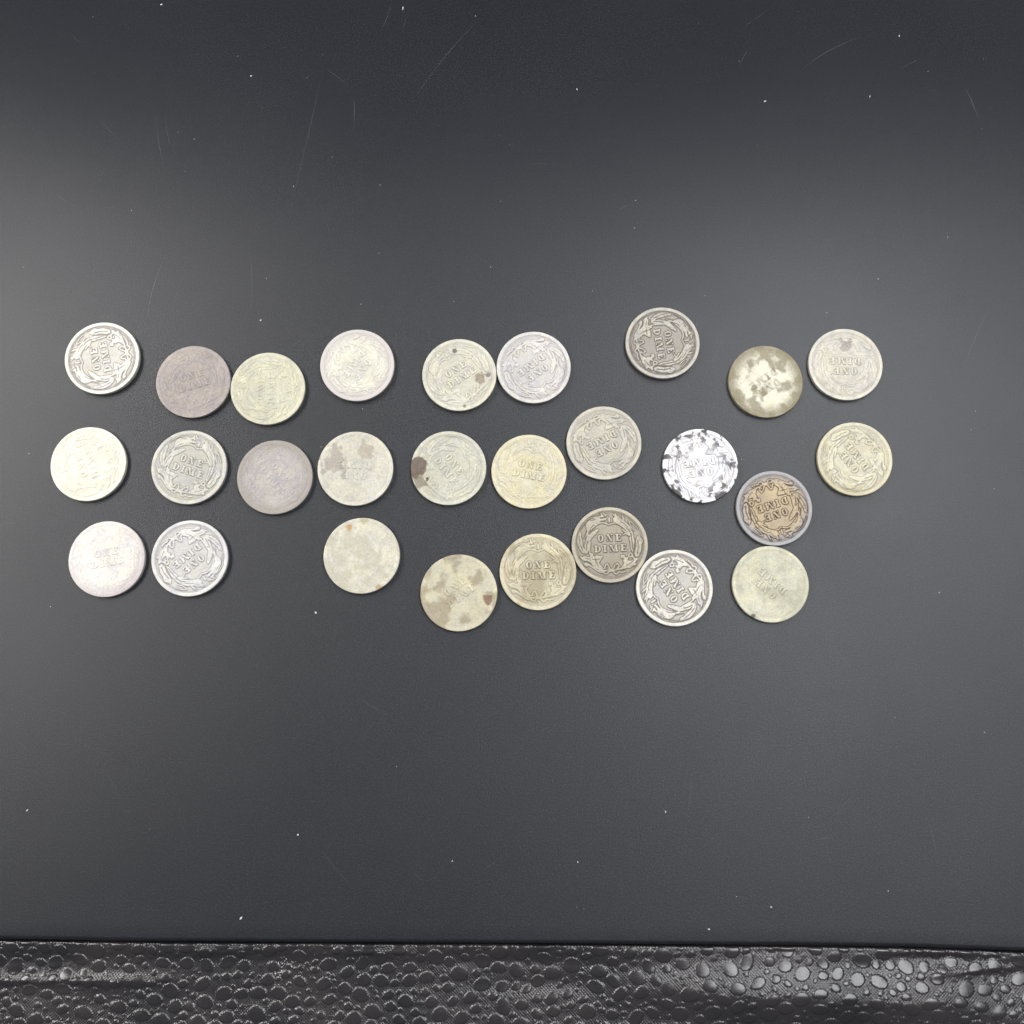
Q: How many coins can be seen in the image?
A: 27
